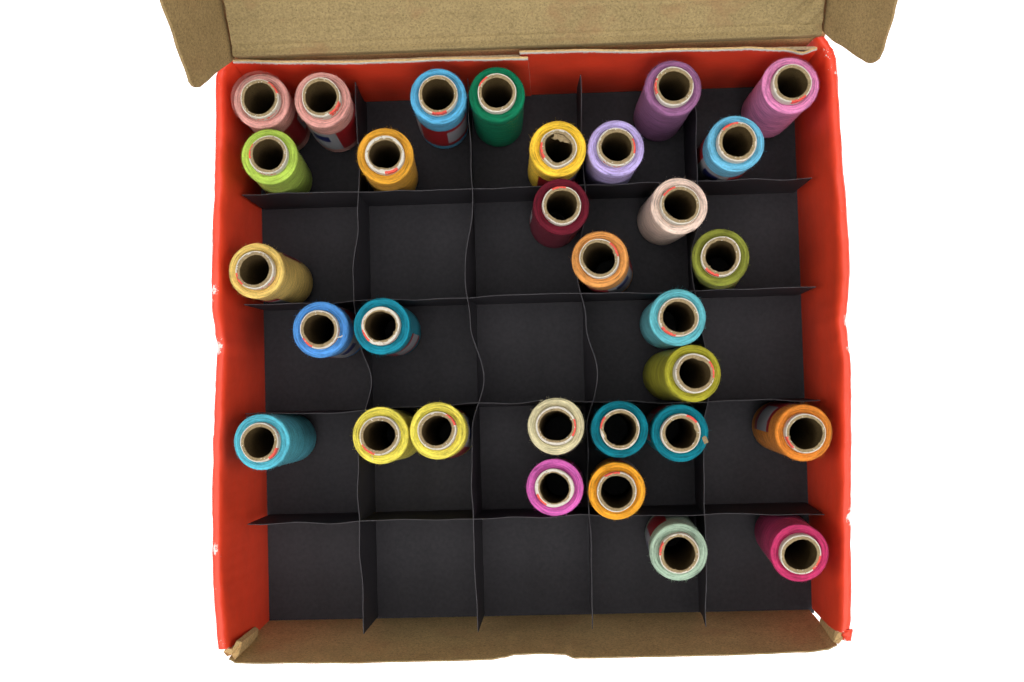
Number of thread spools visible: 31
